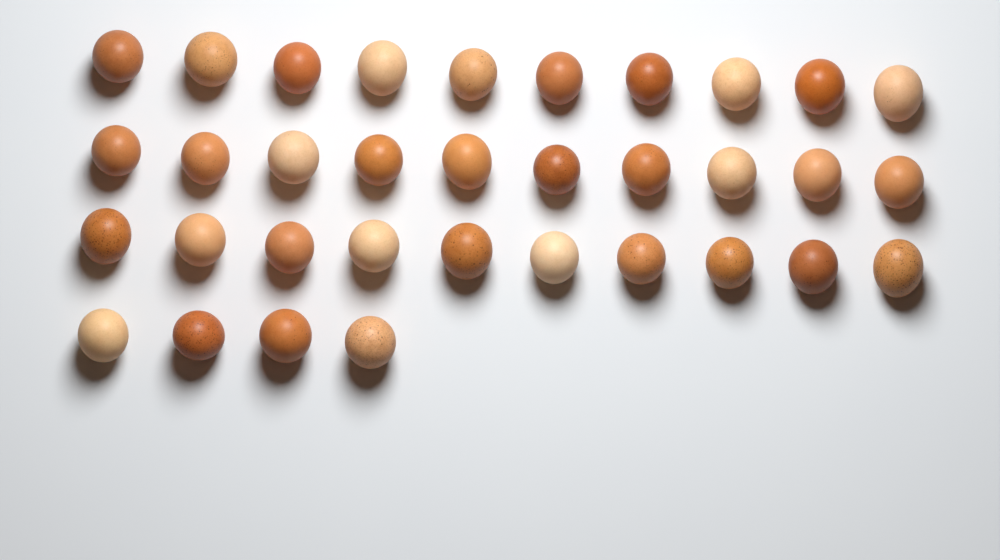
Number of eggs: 34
